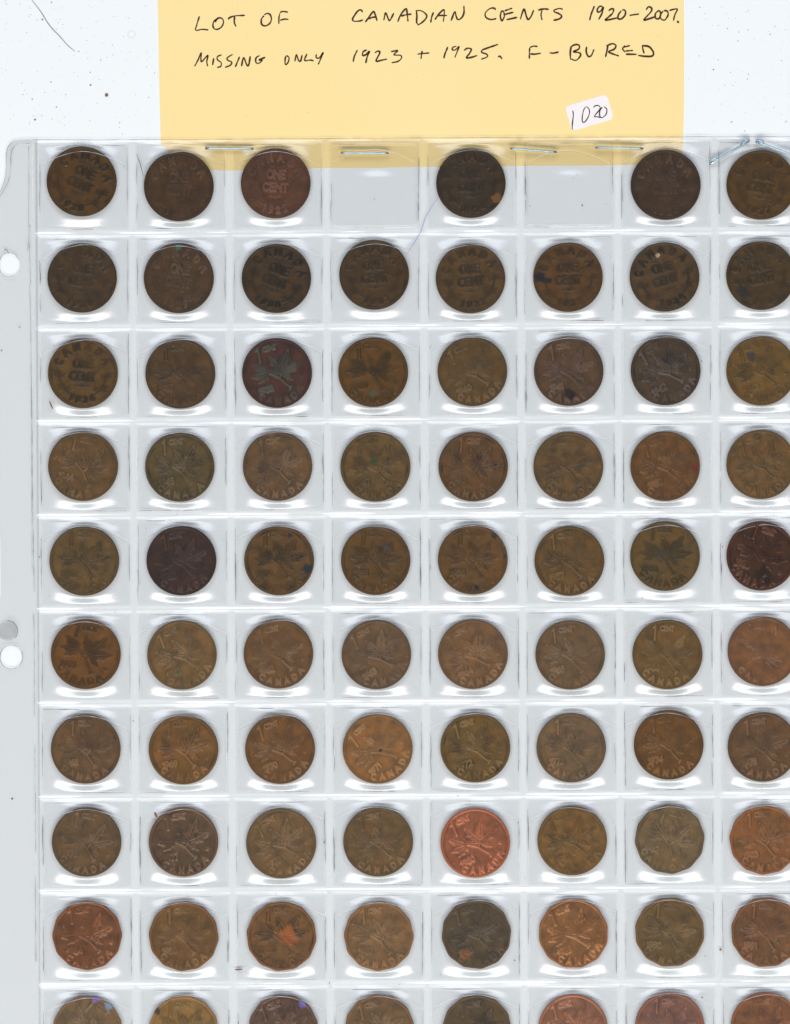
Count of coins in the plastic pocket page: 78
